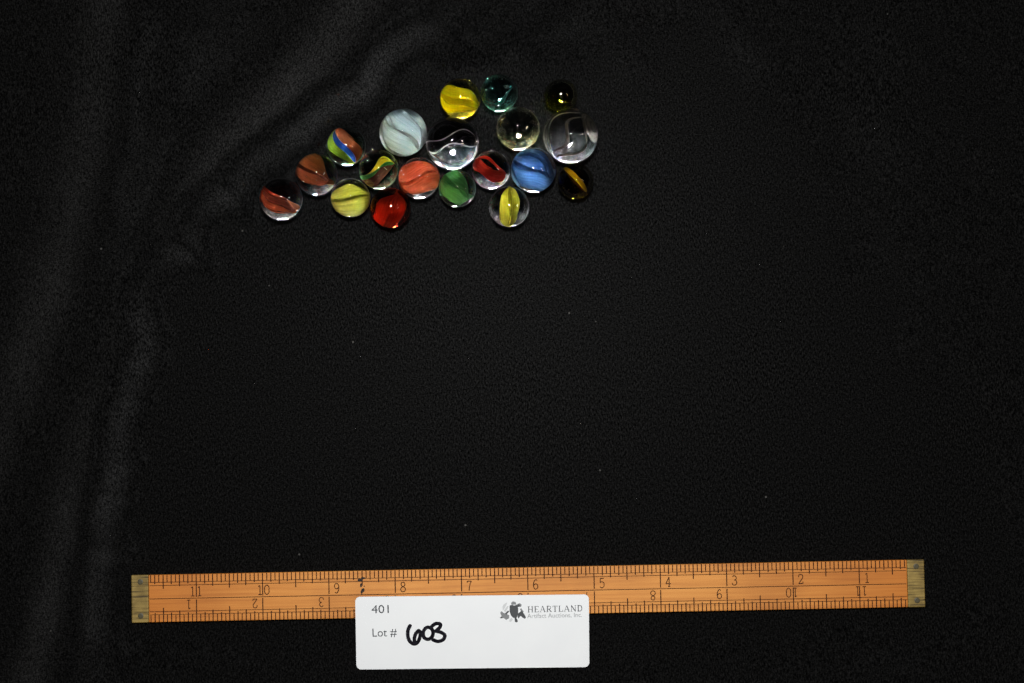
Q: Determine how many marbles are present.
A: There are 19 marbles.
